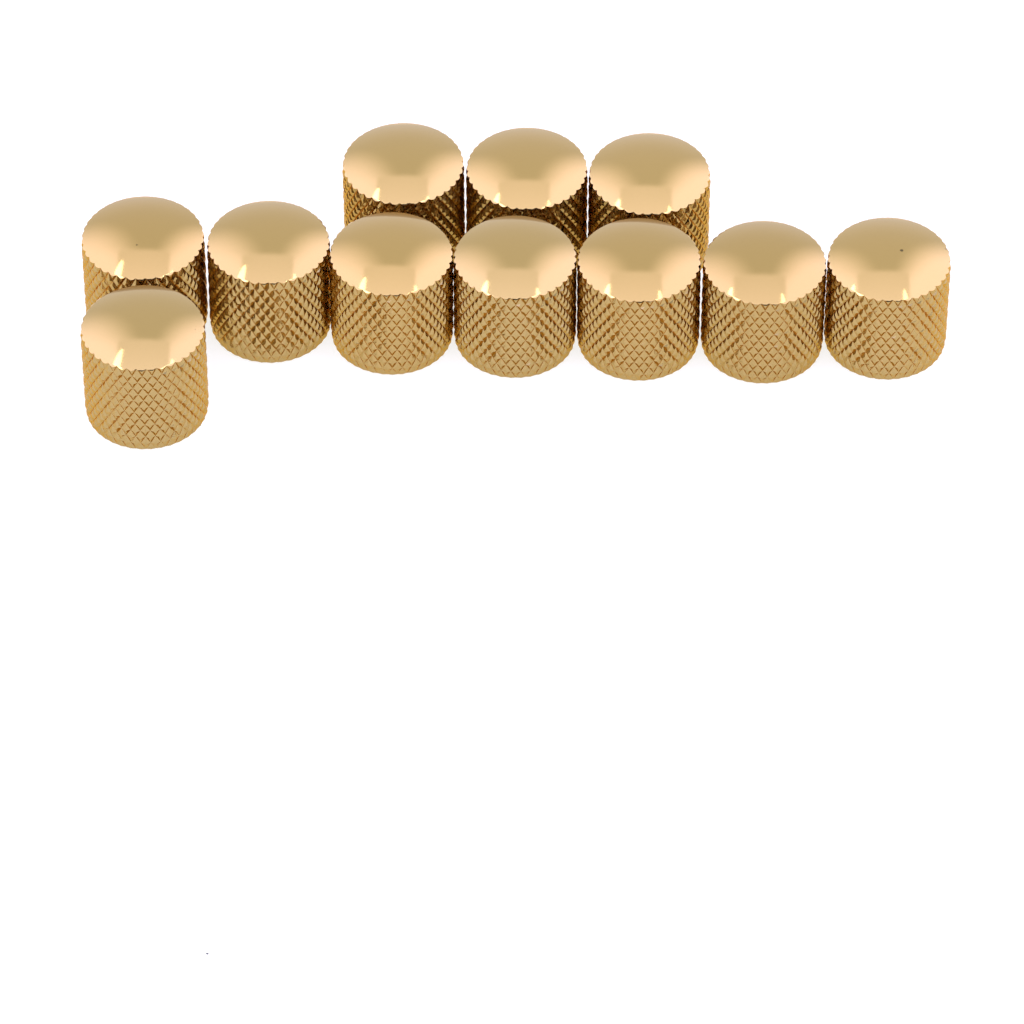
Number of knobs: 11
